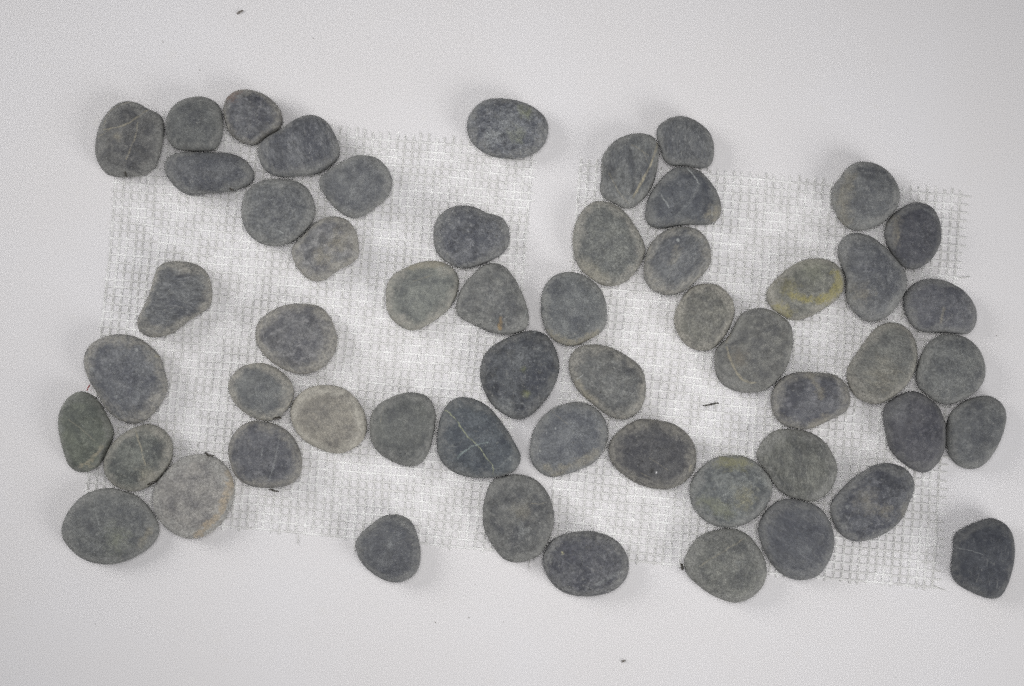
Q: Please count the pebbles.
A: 55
